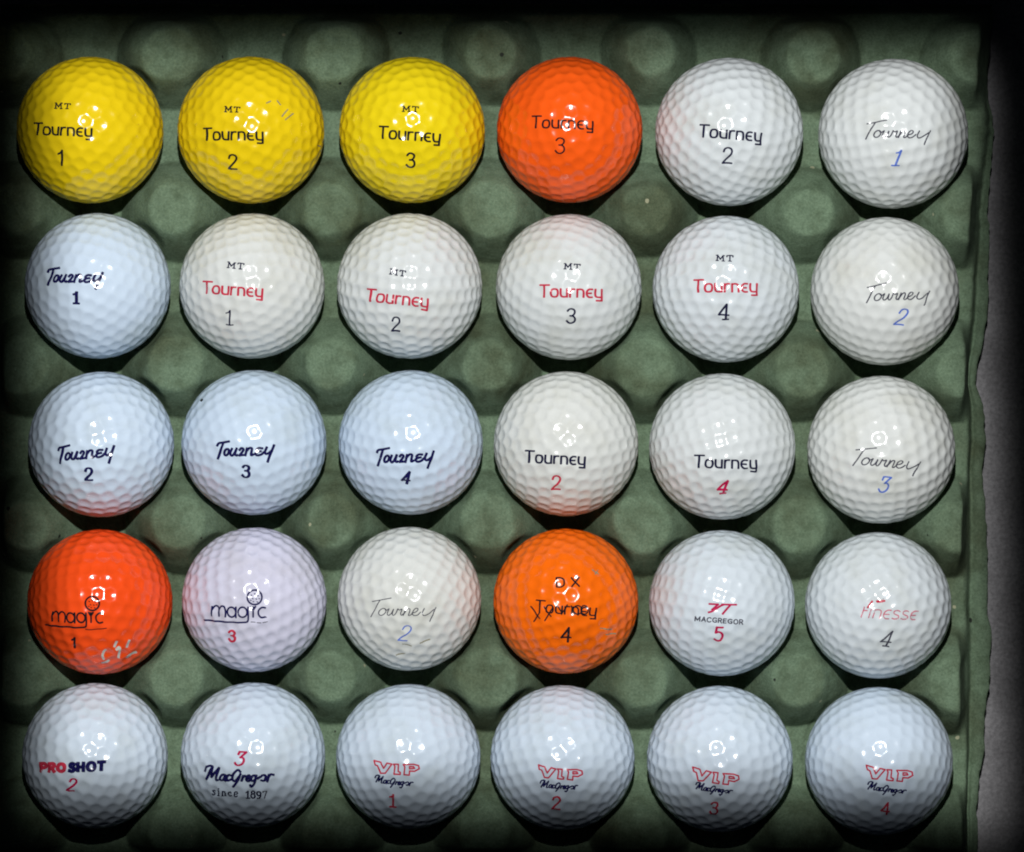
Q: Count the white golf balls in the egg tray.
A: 24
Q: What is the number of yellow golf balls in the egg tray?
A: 3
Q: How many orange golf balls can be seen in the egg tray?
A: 3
